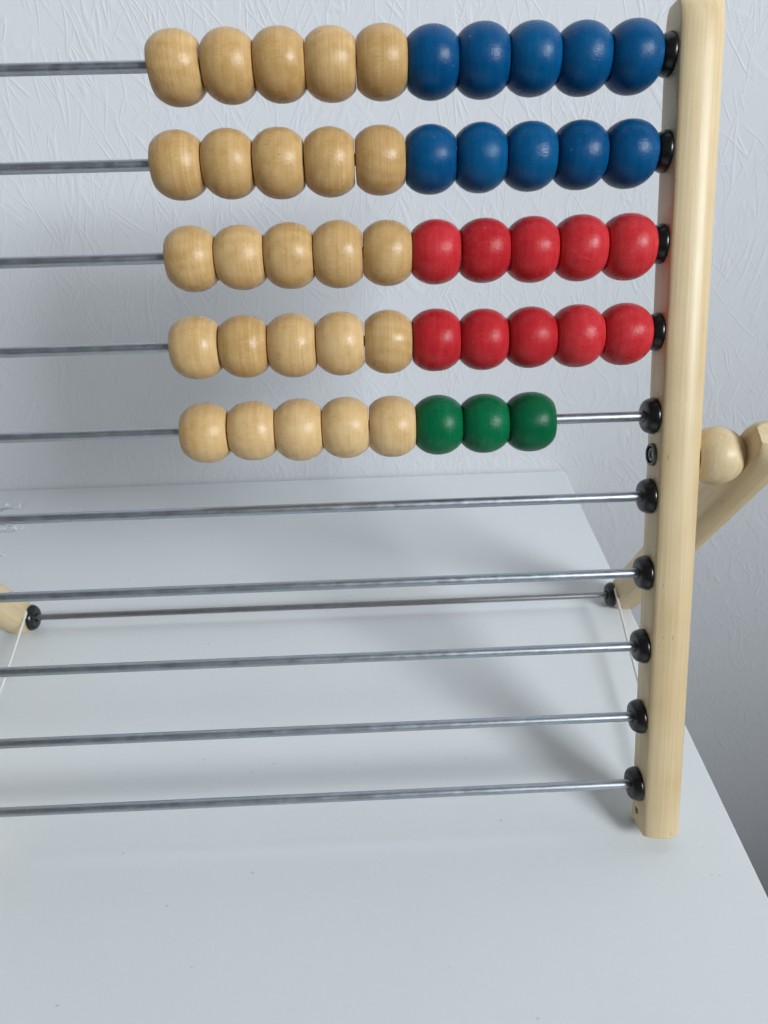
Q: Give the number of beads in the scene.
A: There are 48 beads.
